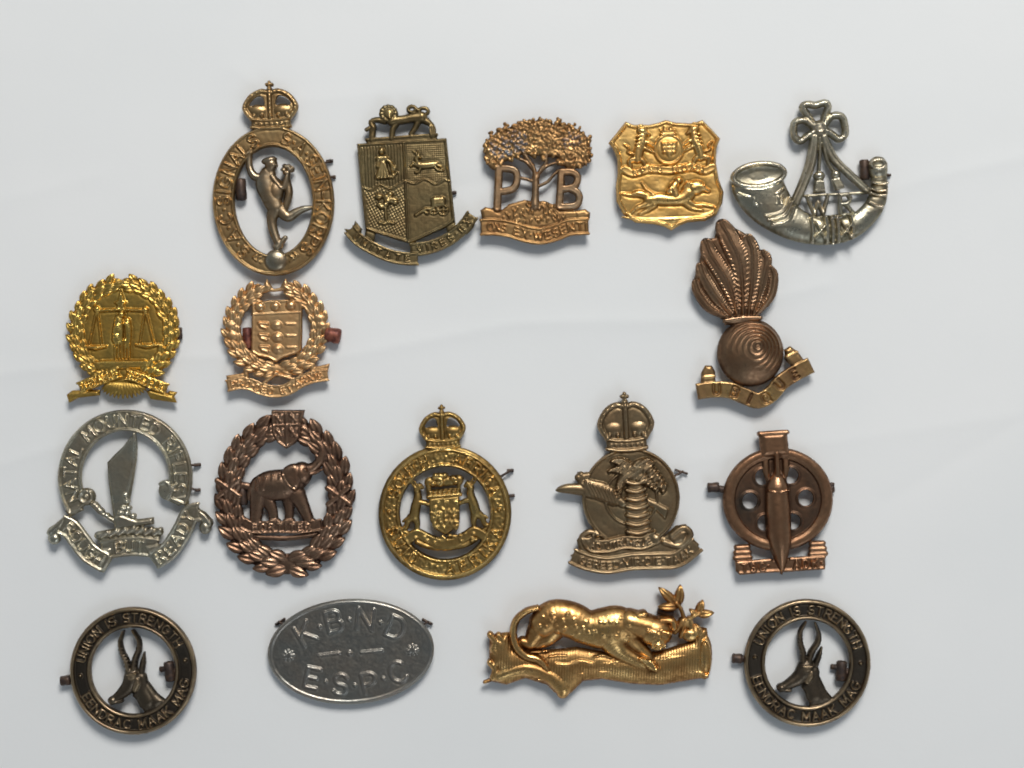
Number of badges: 17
